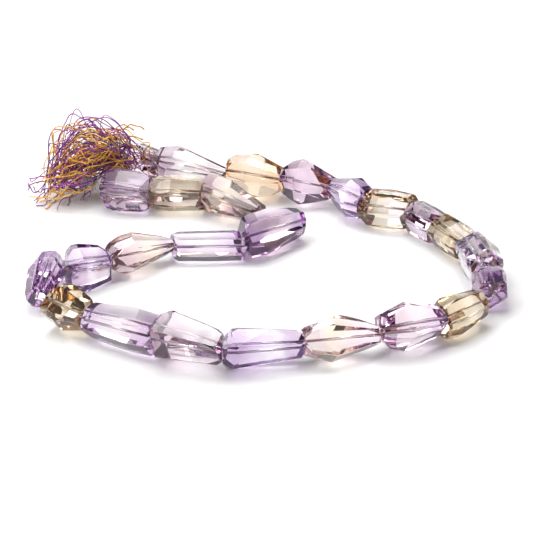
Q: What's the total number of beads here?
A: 25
